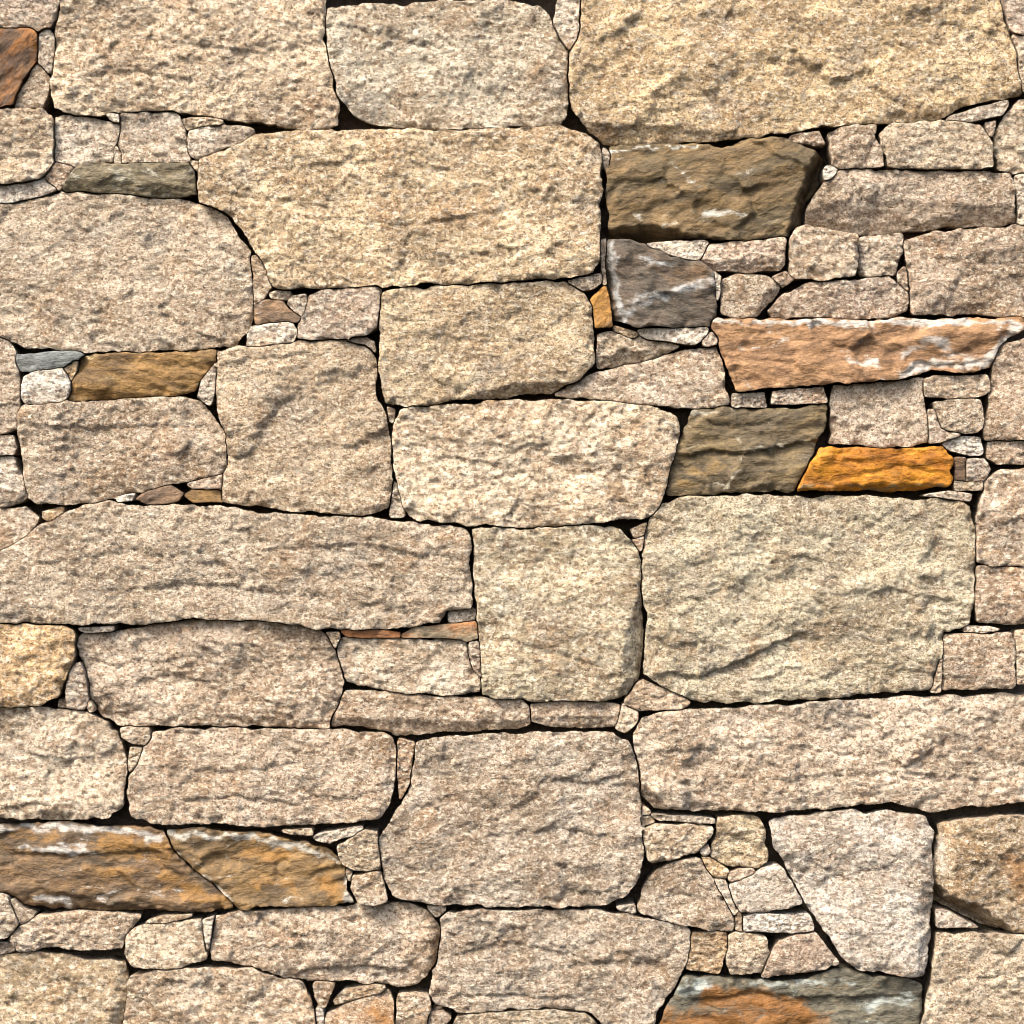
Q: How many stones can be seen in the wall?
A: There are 179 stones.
